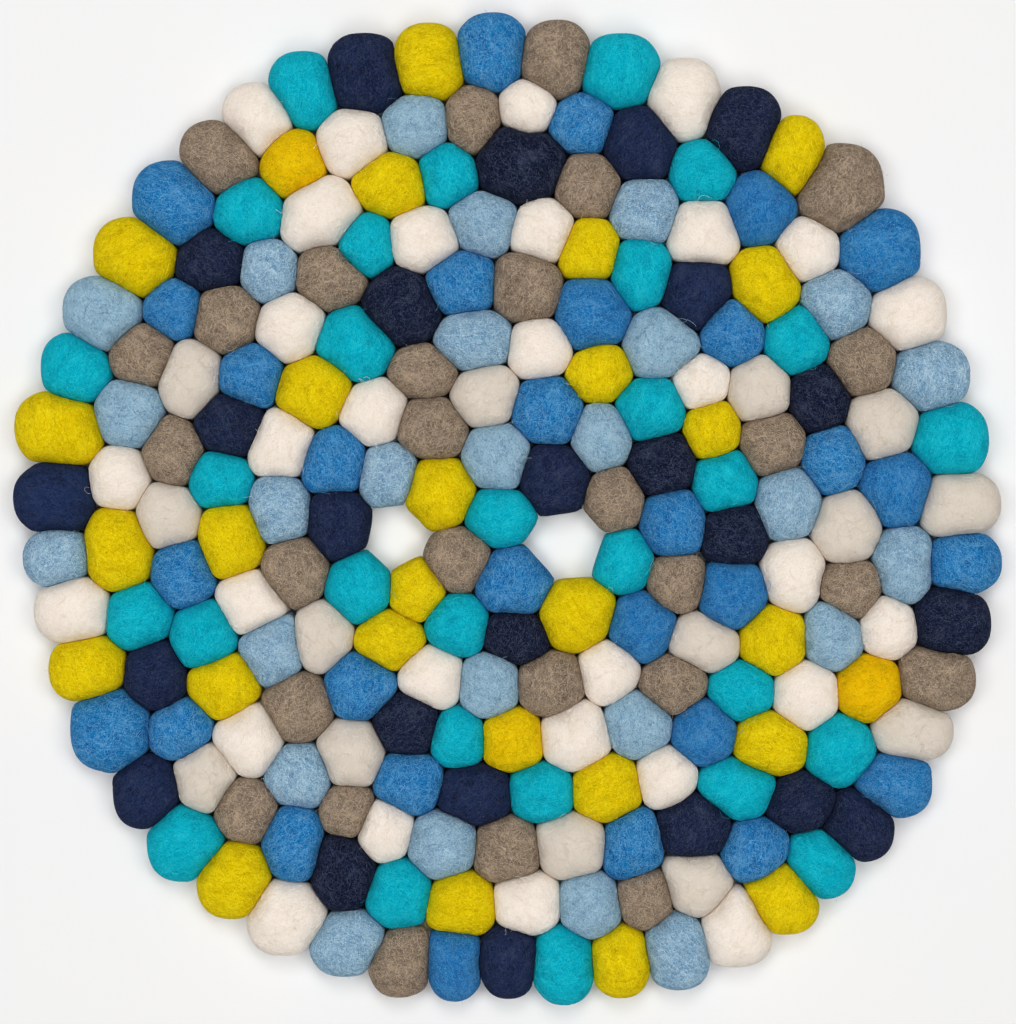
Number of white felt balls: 44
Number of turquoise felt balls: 29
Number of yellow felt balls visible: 28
